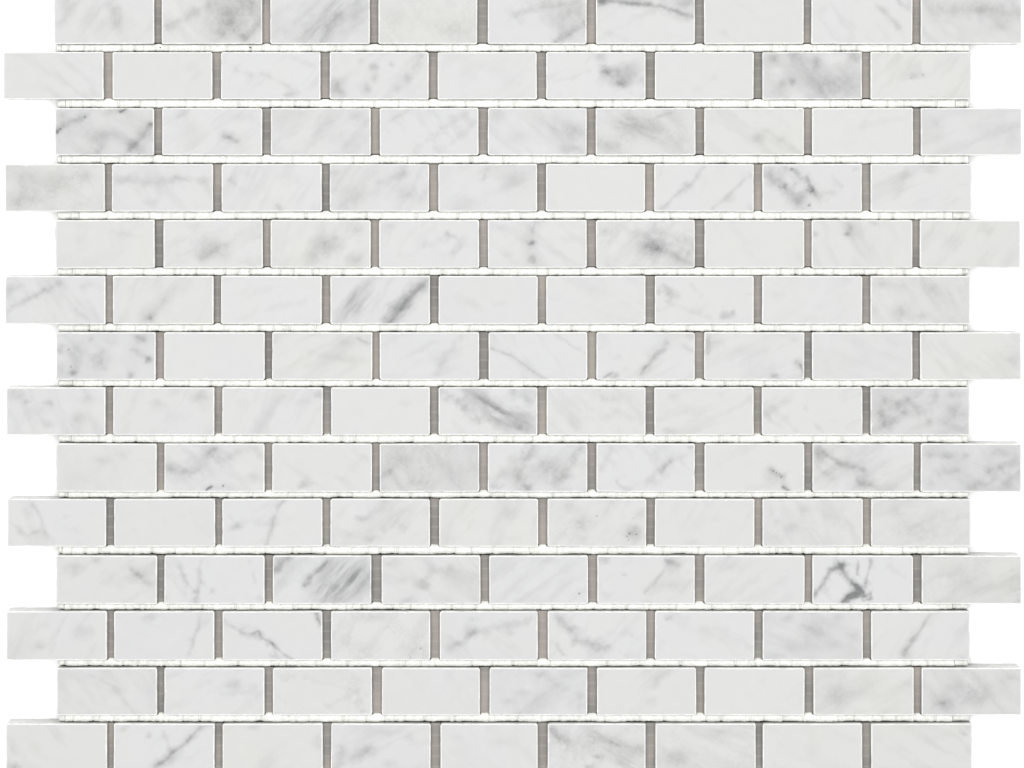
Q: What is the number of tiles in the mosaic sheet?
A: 126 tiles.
